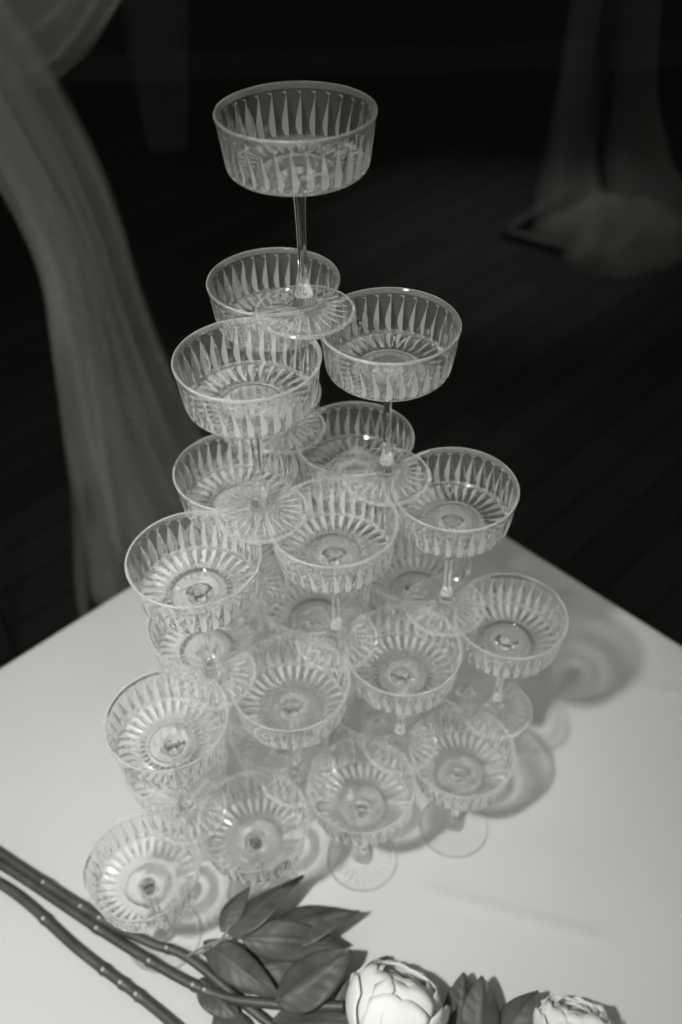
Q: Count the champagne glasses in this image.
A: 34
